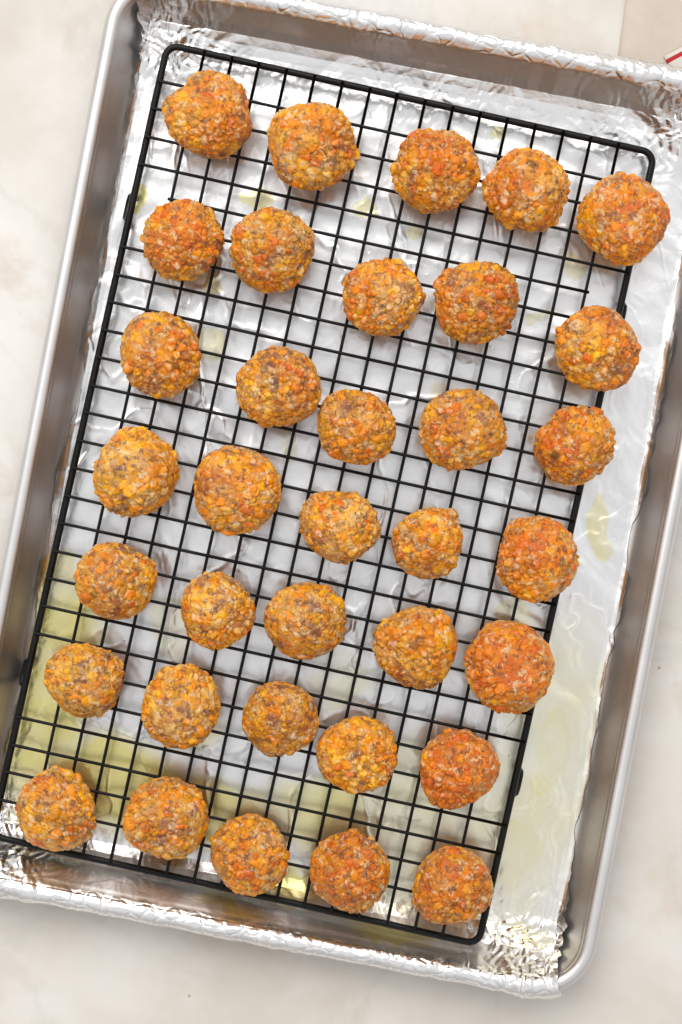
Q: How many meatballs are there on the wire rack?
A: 35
